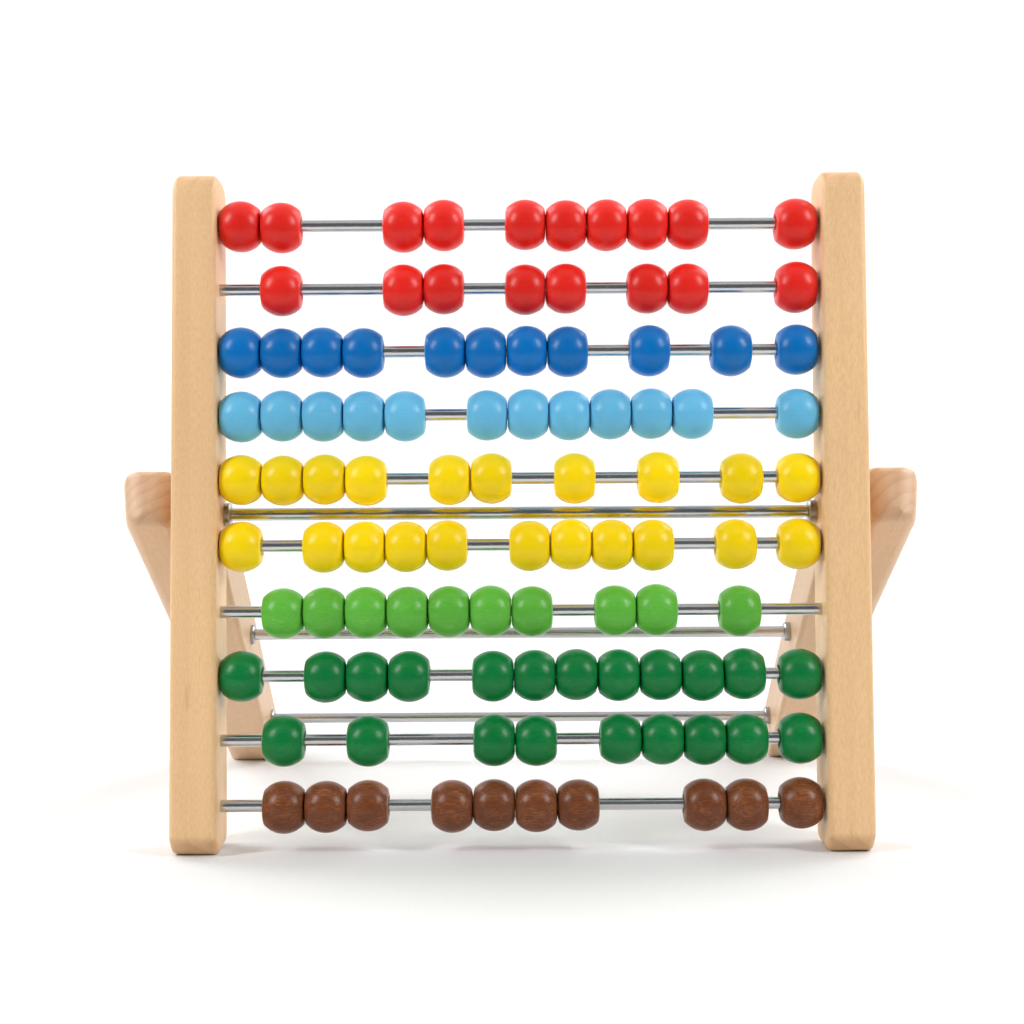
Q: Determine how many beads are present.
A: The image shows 103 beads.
